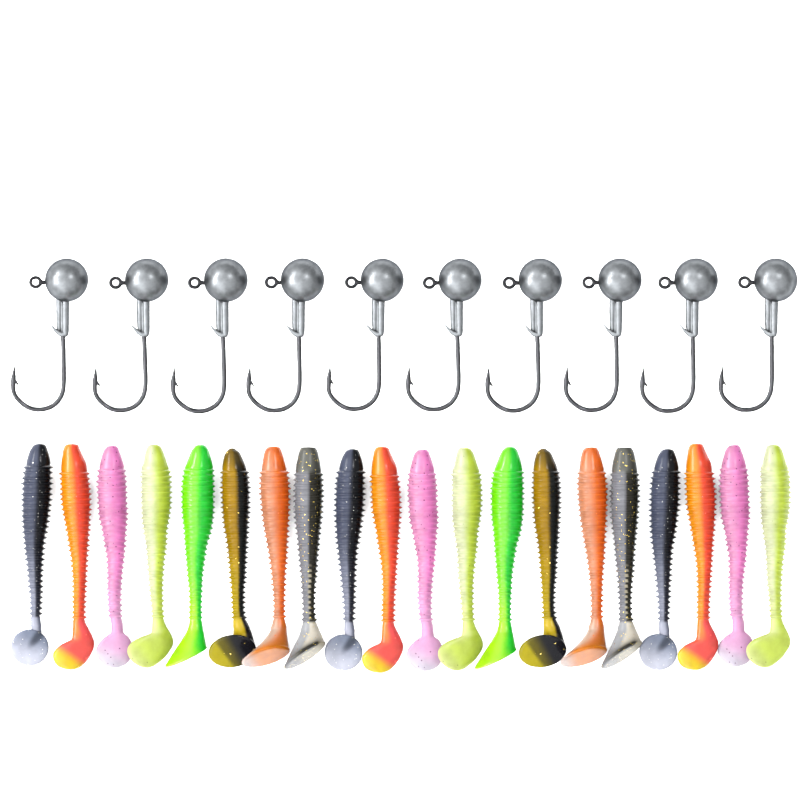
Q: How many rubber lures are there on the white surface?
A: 20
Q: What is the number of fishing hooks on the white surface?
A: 10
